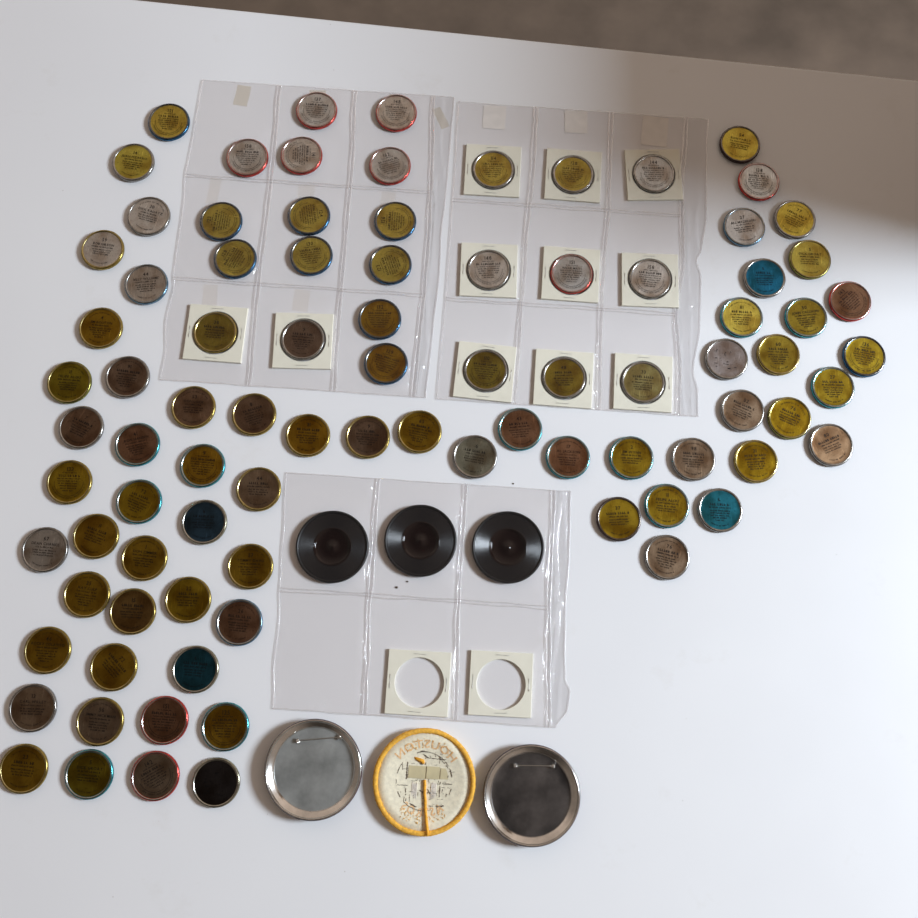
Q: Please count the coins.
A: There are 89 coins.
